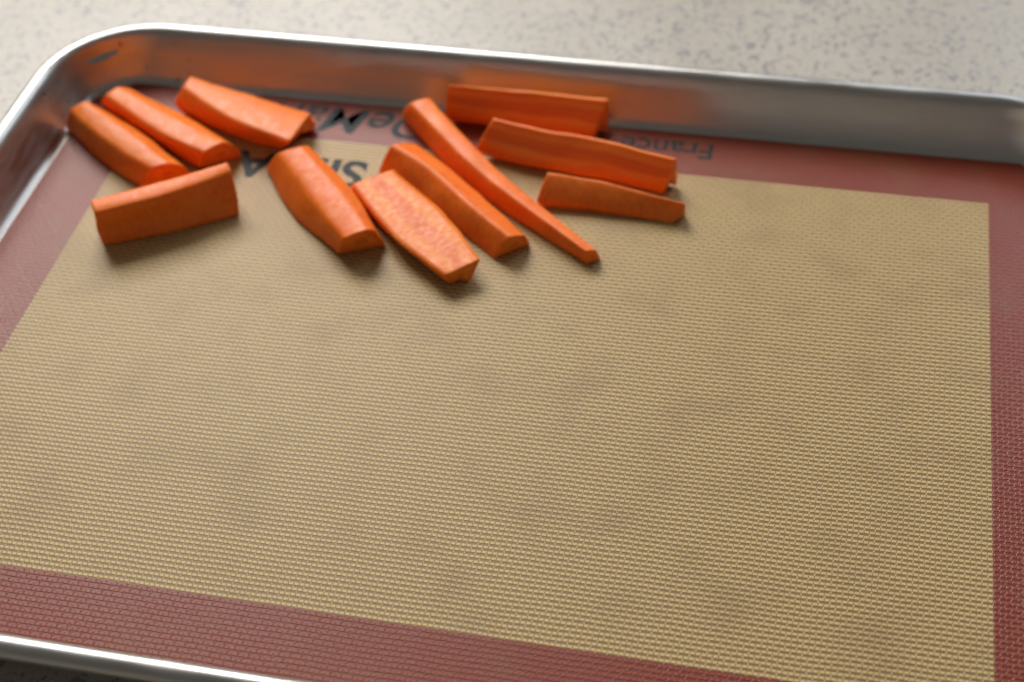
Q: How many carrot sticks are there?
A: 11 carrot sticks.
